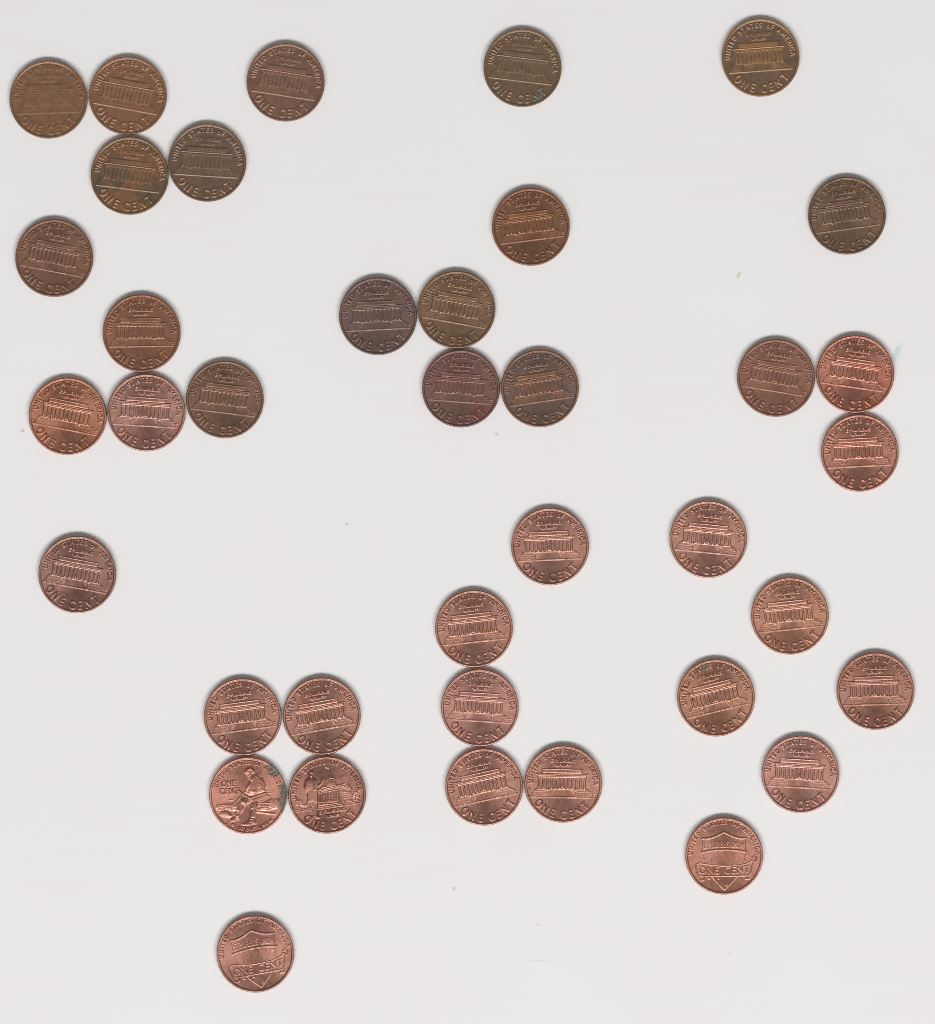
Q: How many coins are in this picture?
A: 38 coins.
